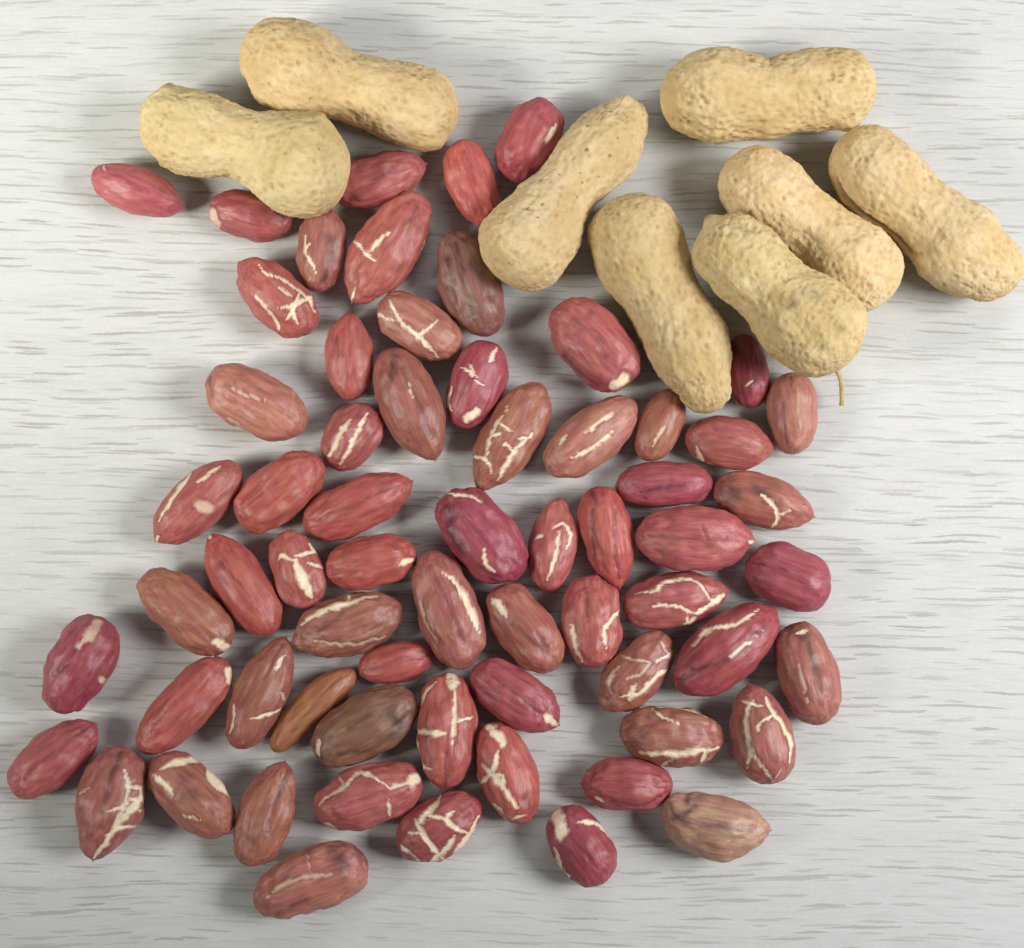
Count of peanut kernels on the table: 65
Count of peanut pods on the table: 8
